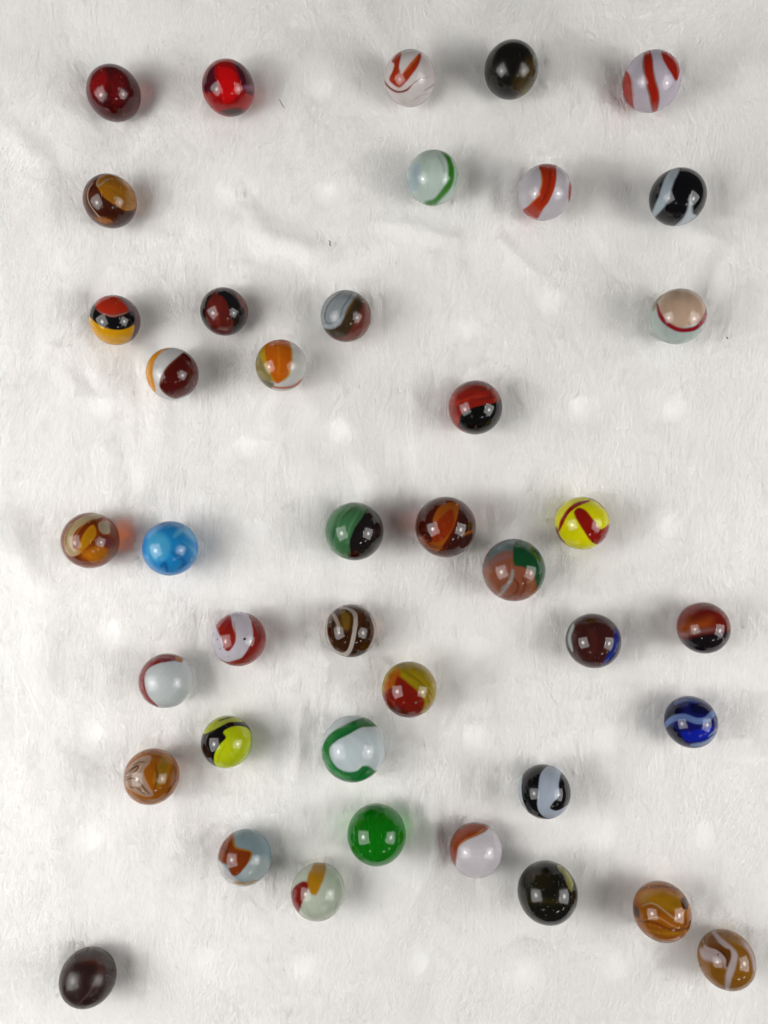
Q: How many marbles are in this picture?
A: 41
